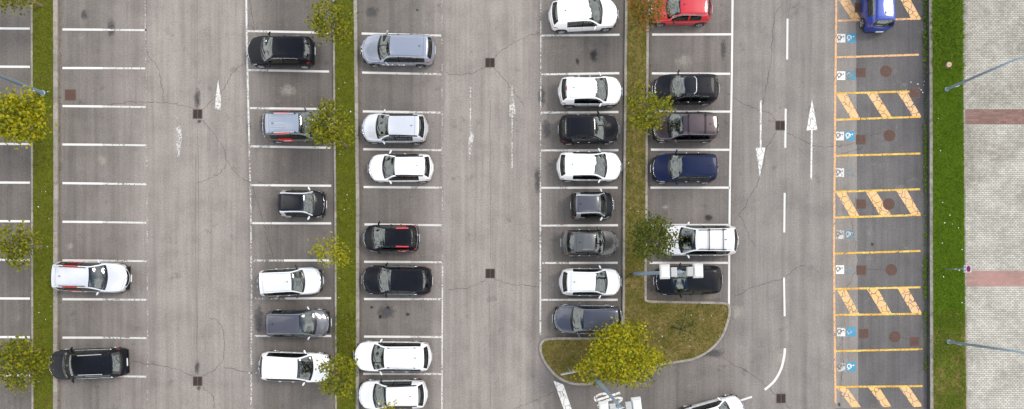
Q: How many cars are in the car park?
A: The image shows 31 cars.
